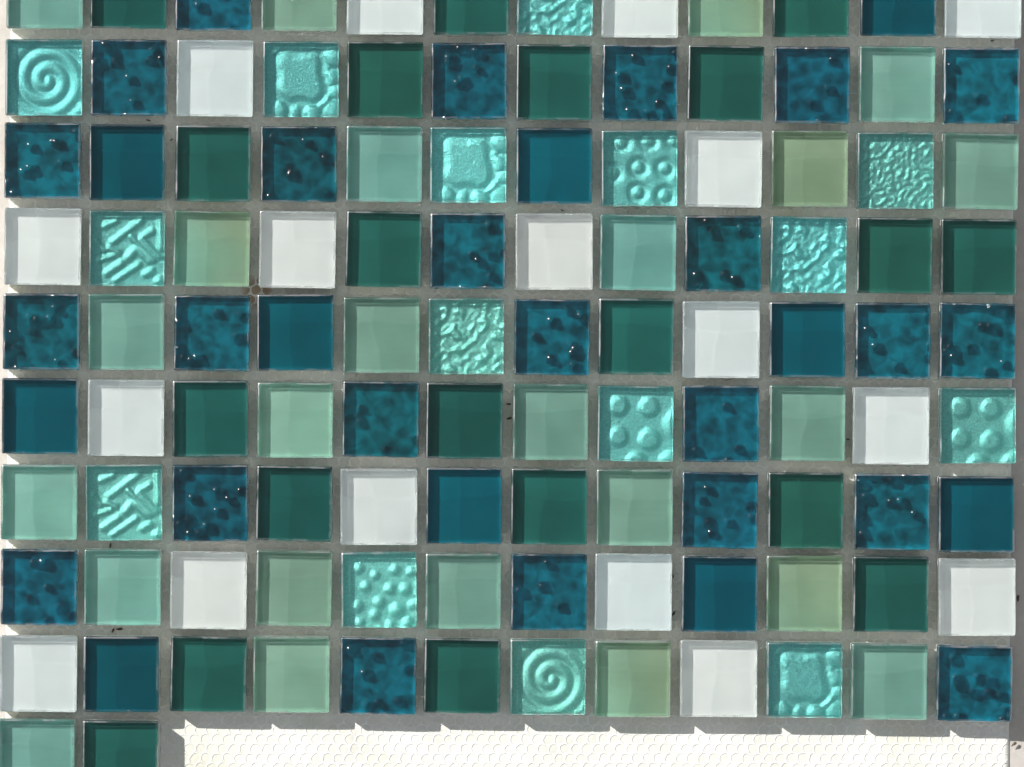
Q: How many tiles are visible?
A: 110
